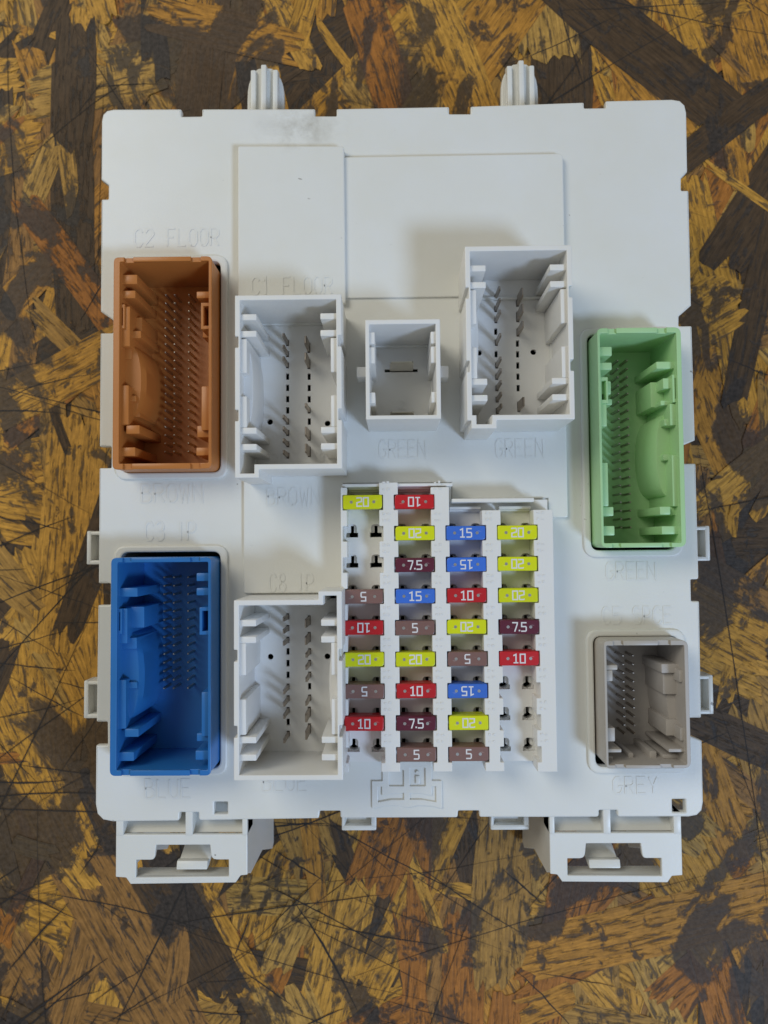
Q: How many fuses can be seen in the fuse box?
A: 28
